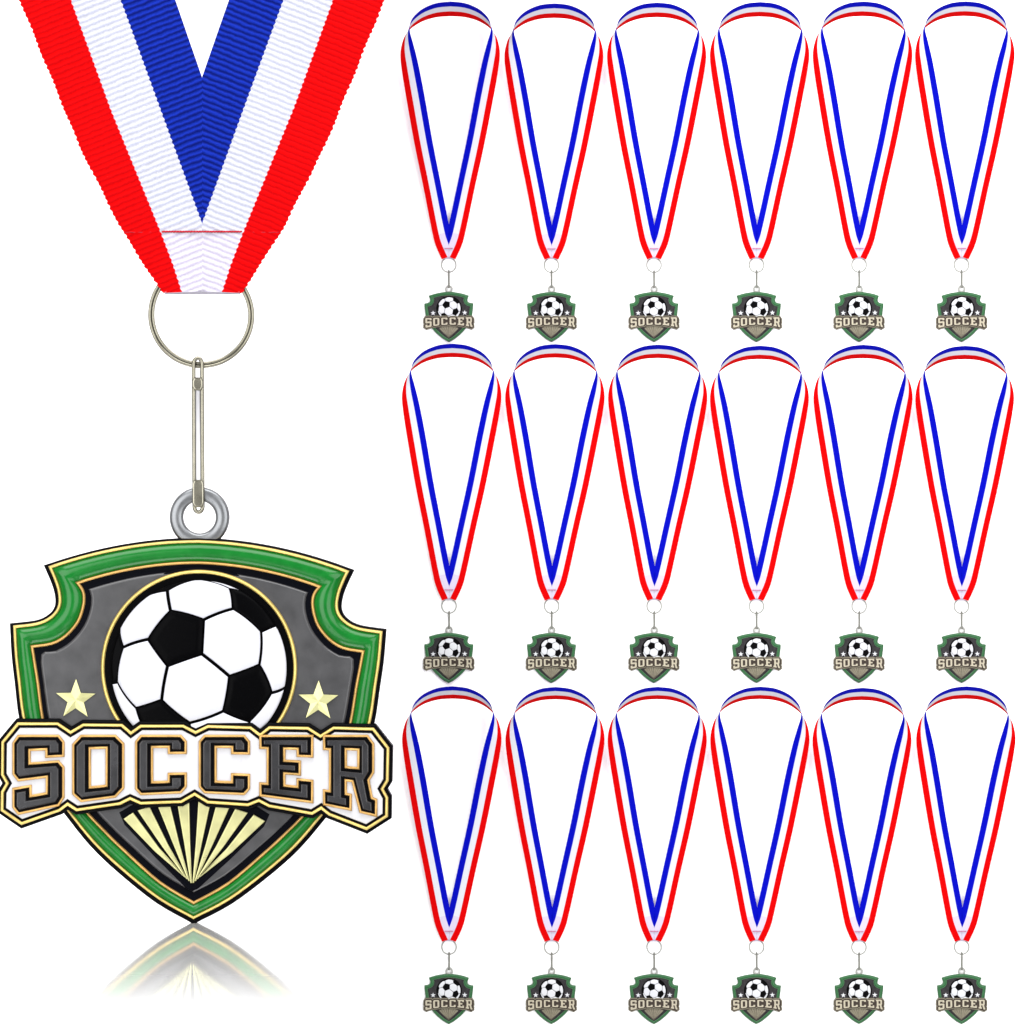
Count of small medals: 18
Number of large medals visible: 1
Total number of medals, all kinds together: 19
